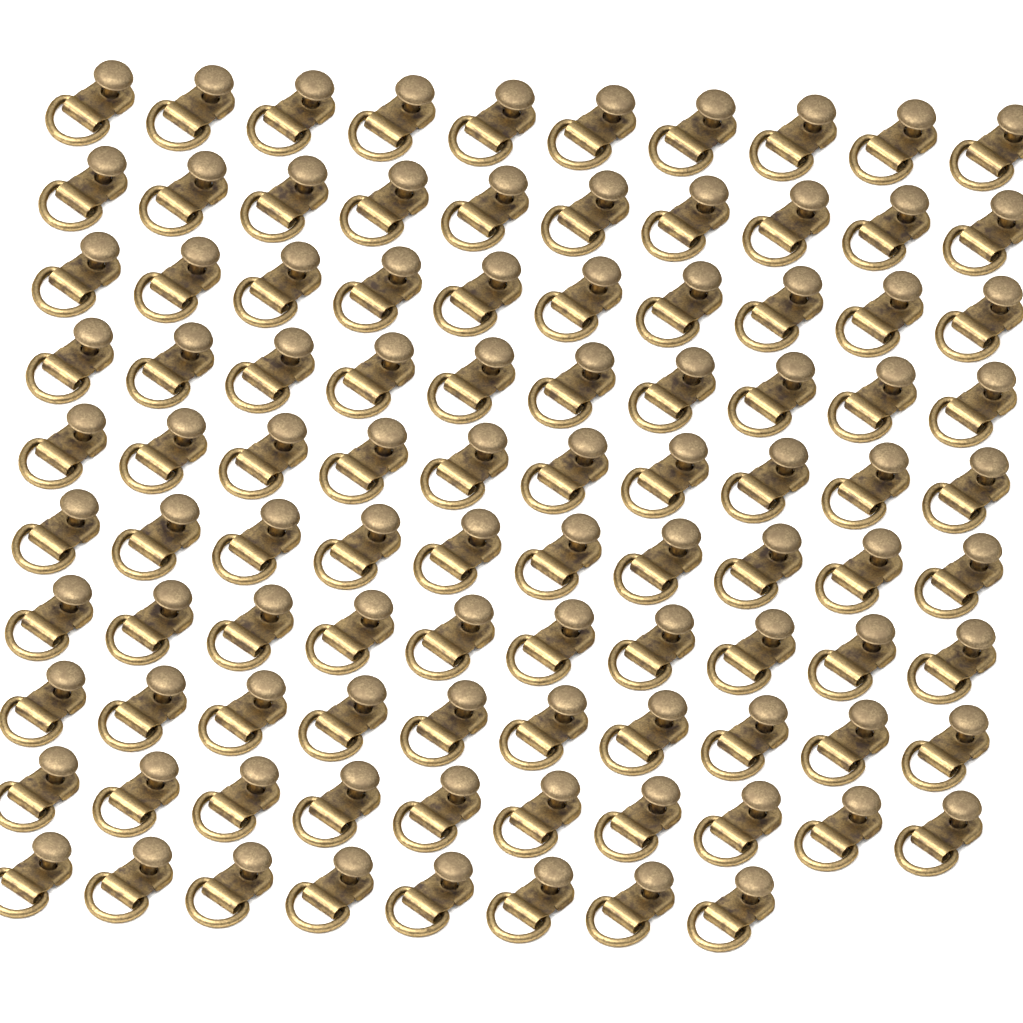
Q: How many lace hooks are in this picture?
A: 98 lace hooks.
